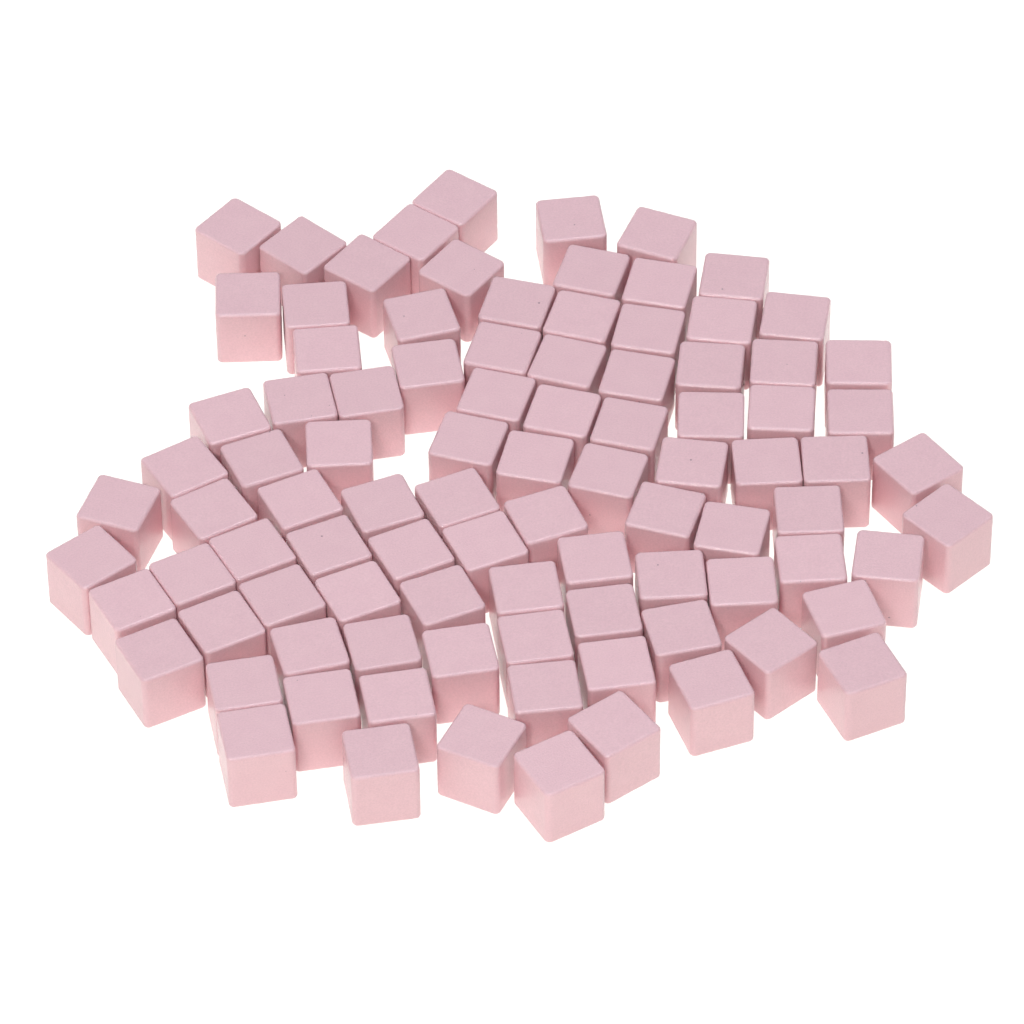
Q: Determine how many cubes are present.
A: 94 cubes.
